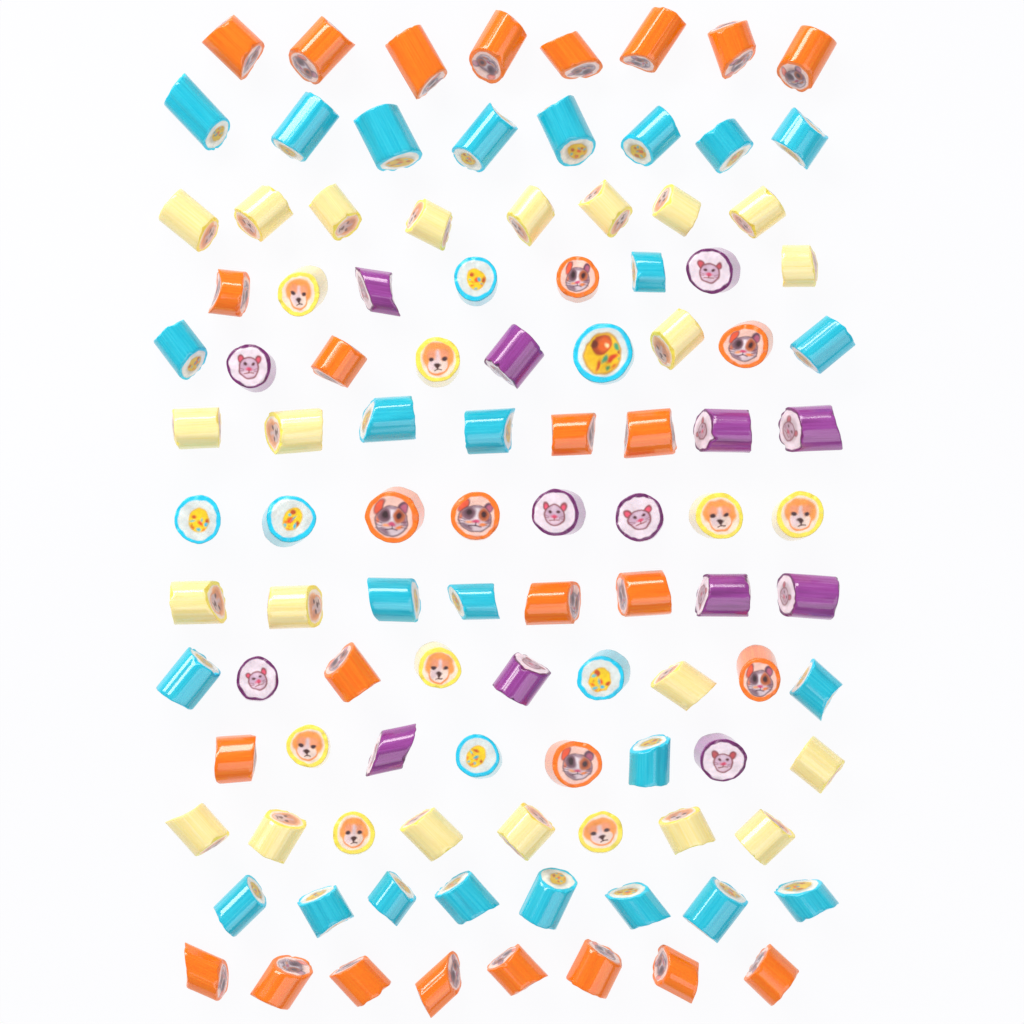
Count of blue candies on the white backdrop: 32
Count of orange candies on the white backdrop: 30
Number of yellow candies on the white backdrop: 30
